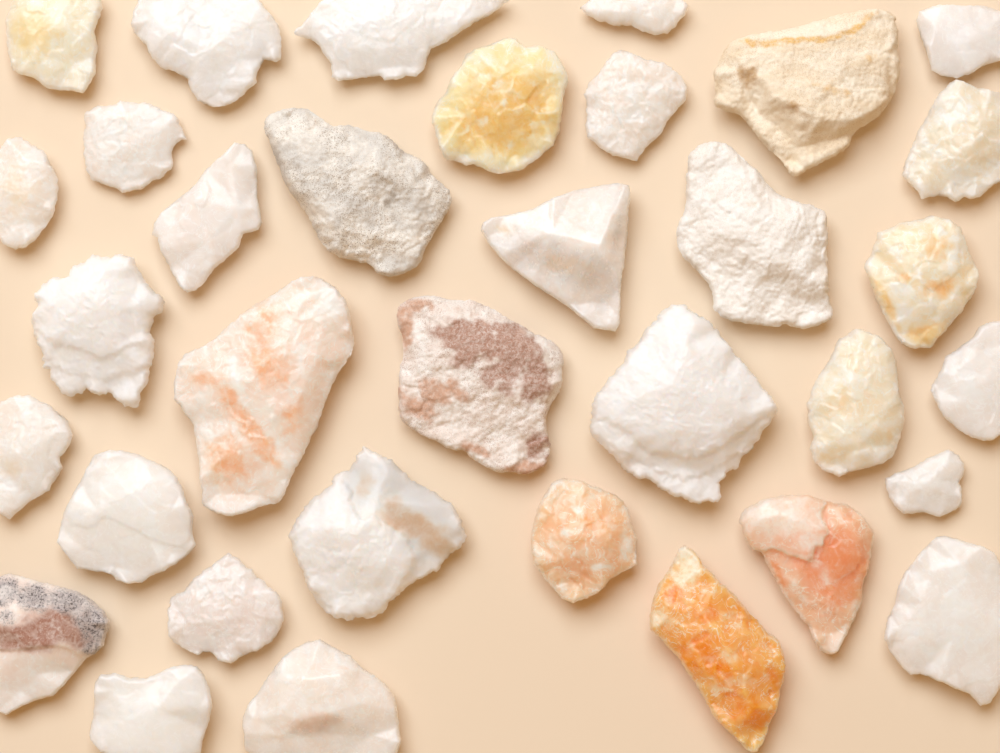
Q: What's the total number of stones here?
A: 34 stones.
